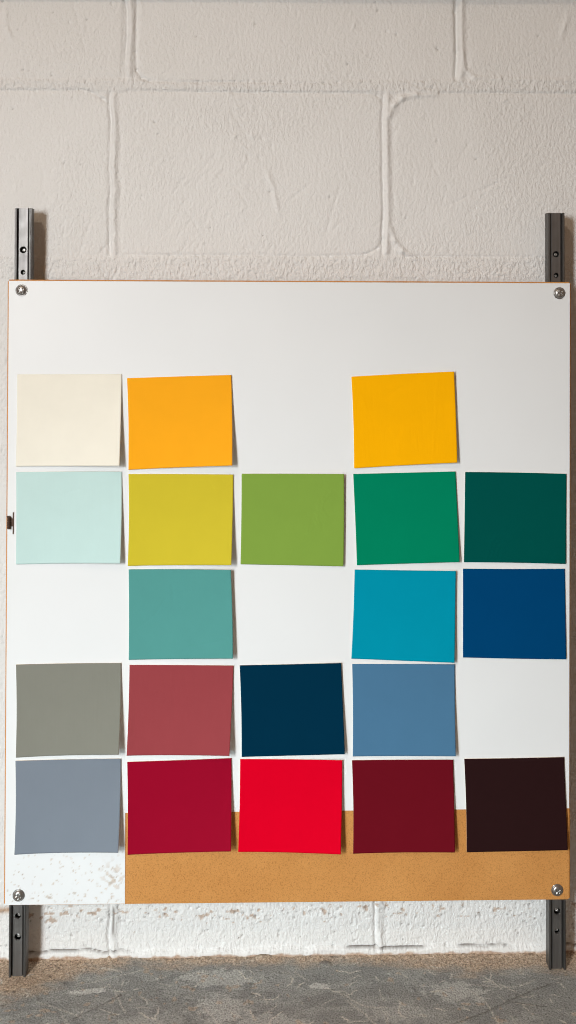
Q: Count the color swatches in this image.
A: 20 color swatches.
